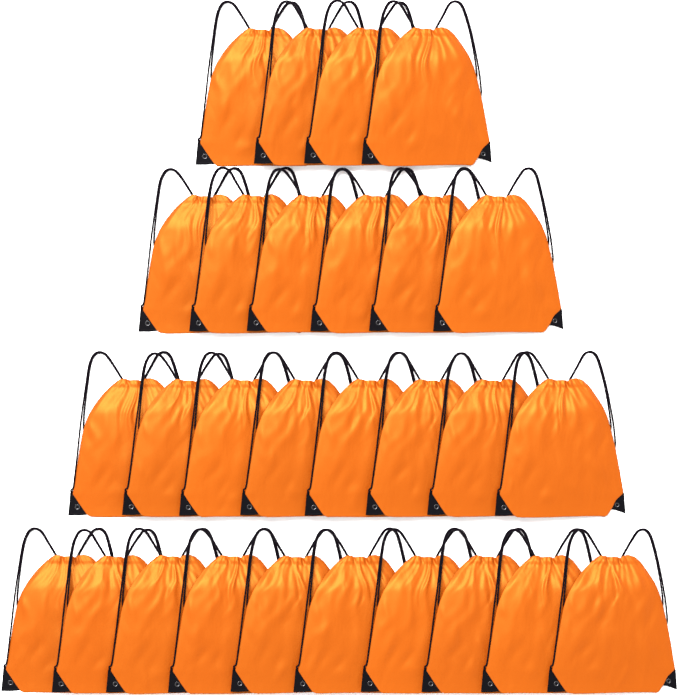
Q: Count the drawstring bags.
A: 28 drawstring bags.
